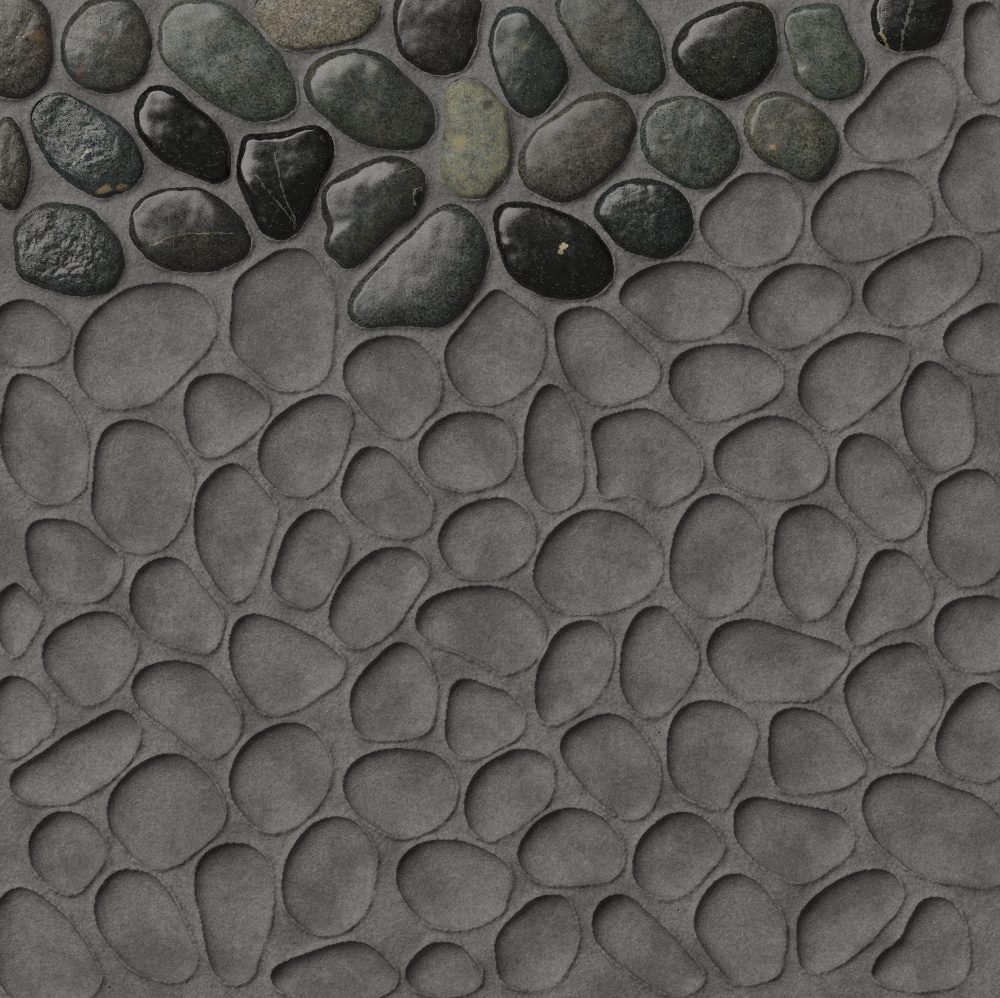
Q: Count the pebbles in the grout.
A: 25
